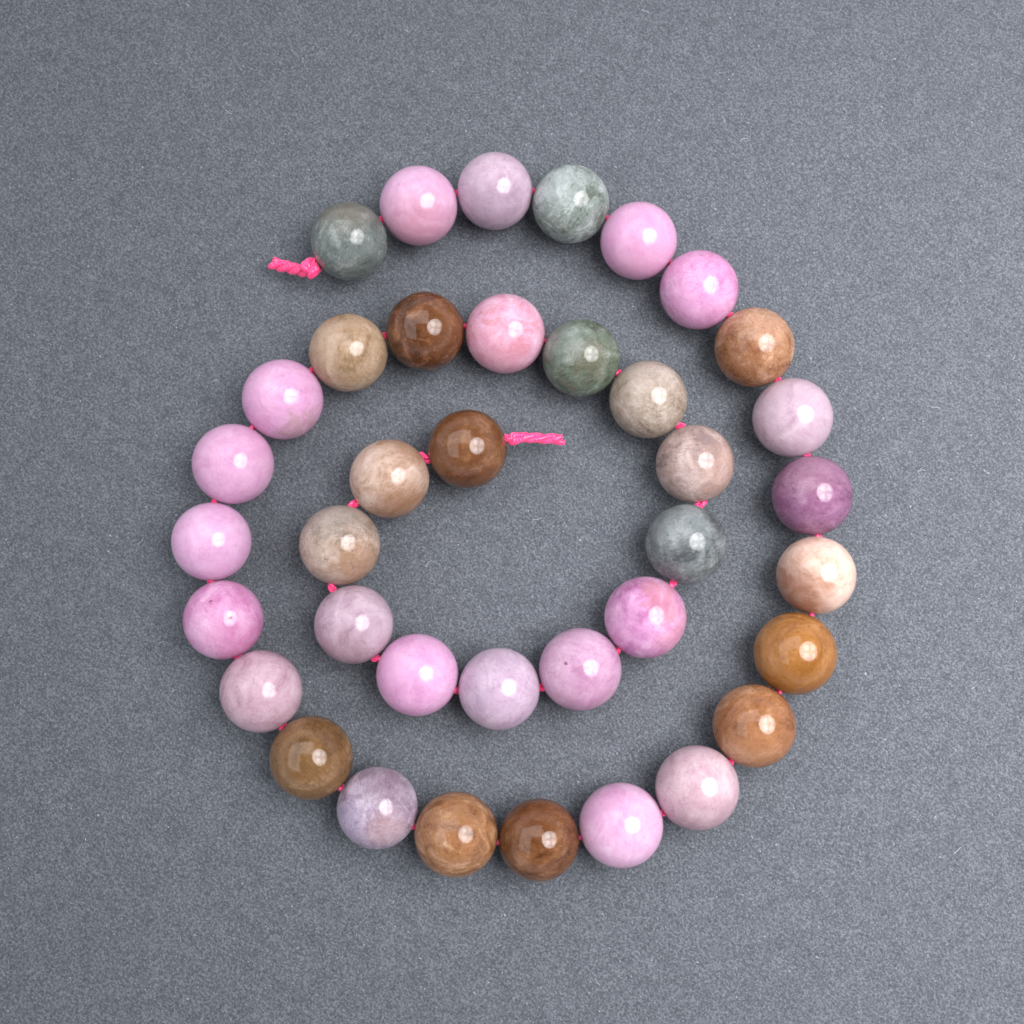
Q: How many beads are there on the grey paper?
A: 38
